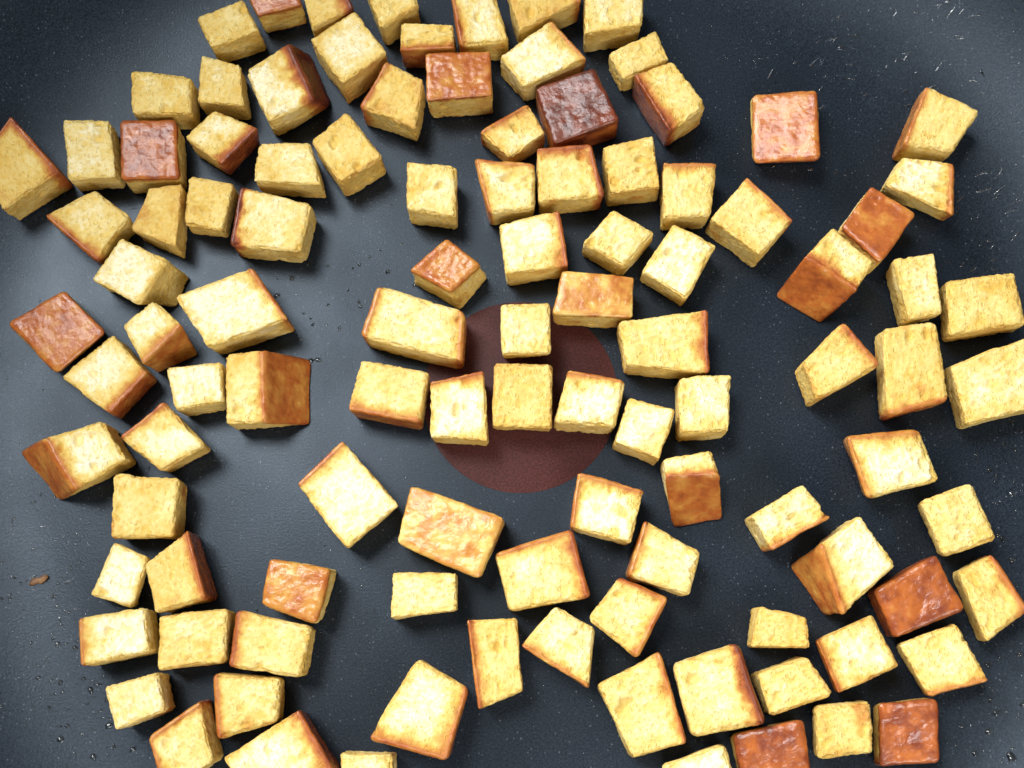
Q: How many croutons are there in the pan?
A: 107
